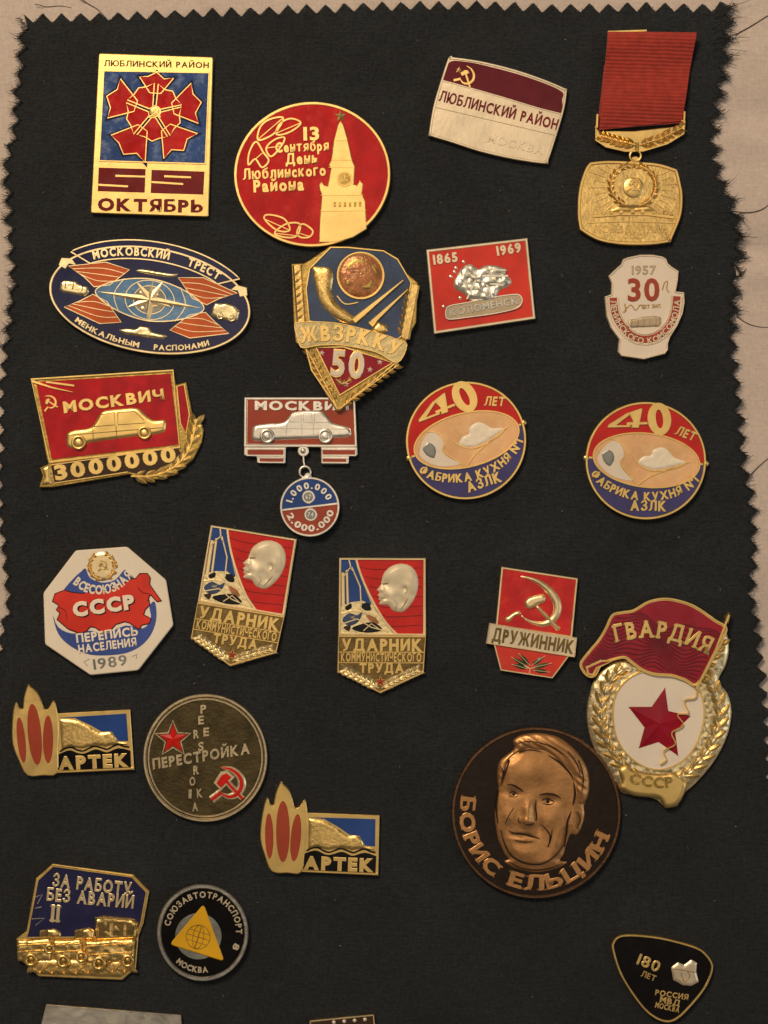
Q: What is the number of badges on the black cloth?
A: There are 26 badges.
